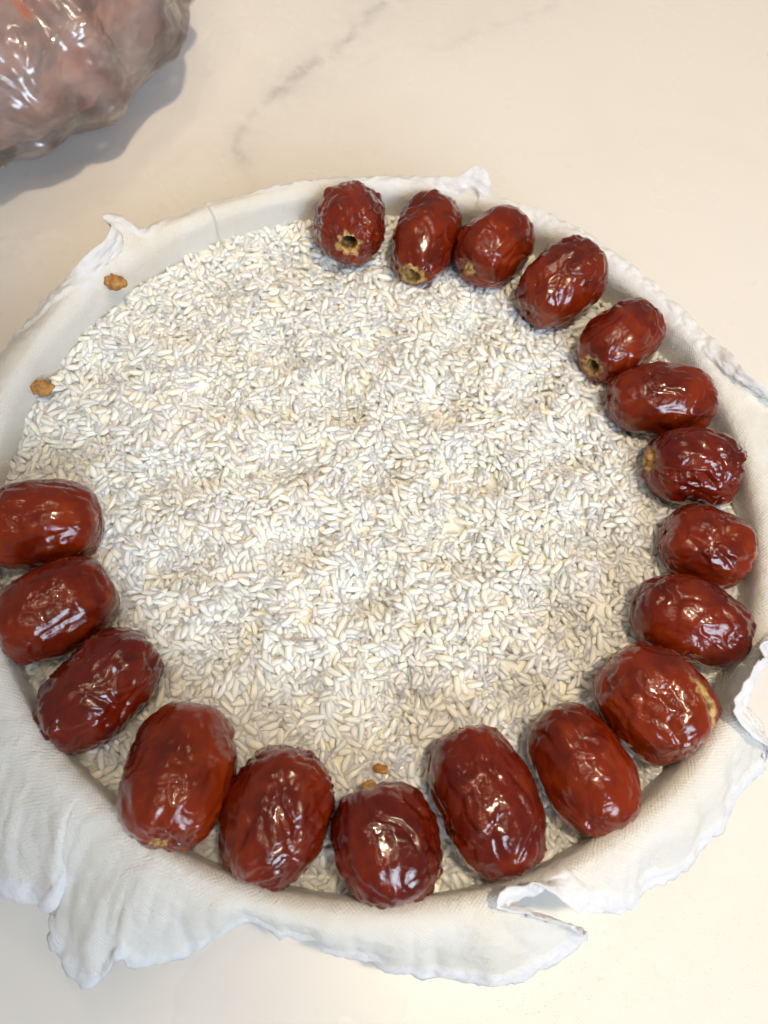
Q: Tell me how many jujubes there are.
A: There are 18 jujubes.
